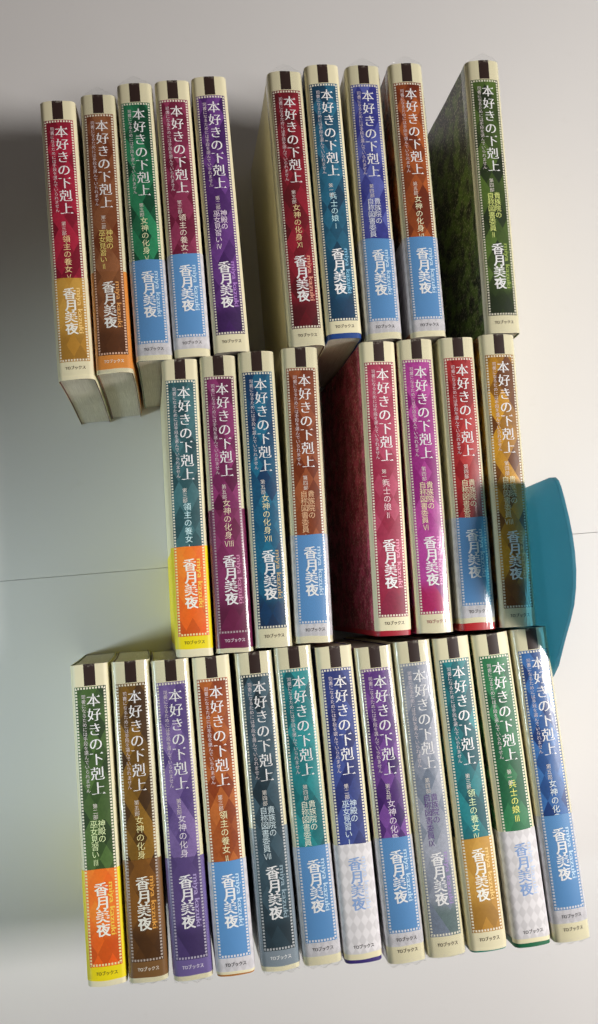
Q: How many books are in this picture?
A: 30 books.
